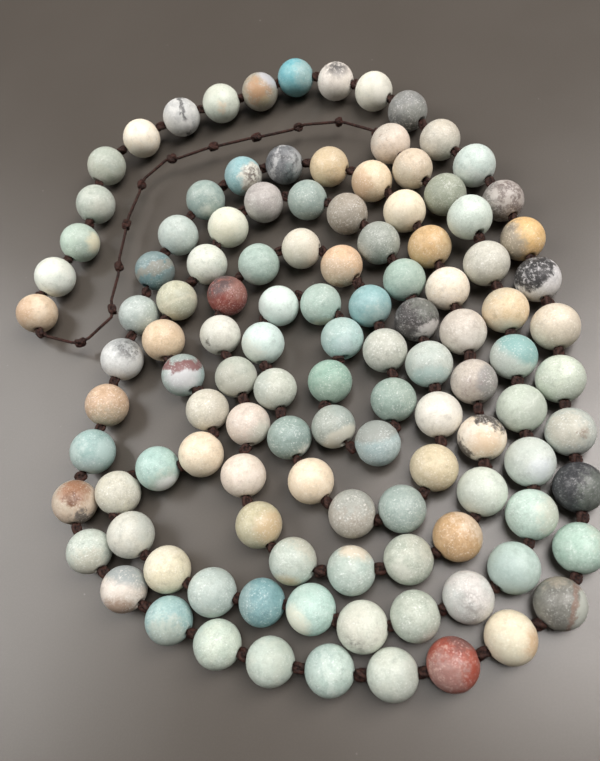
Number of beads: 117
